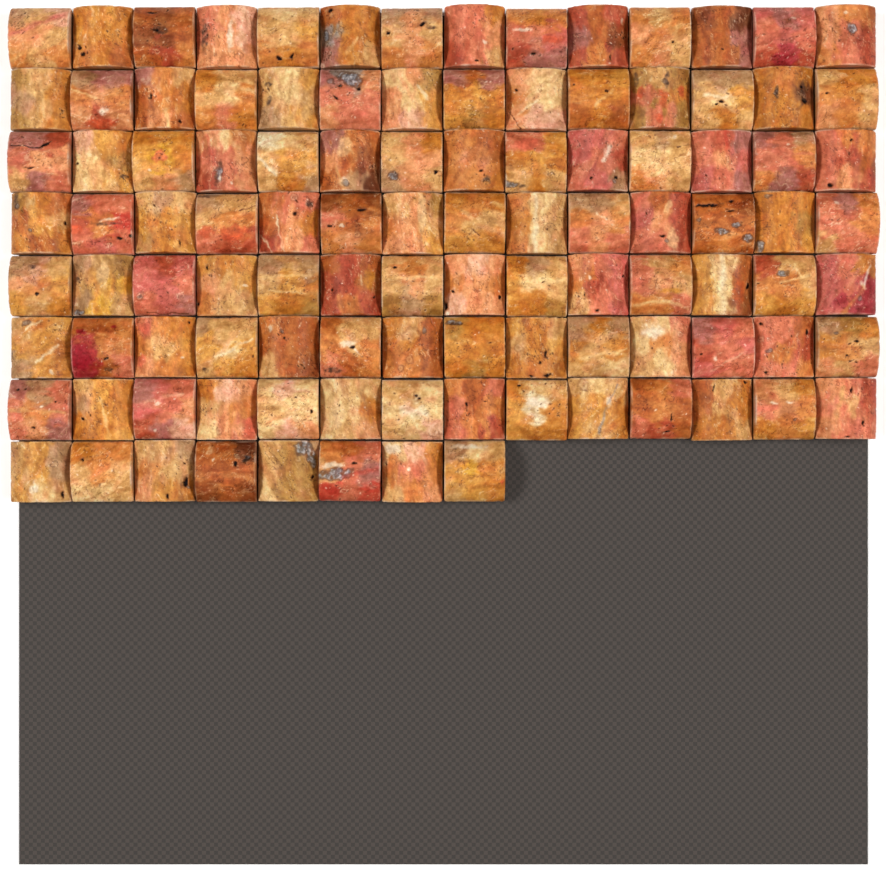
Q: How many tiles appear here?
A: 106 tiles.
